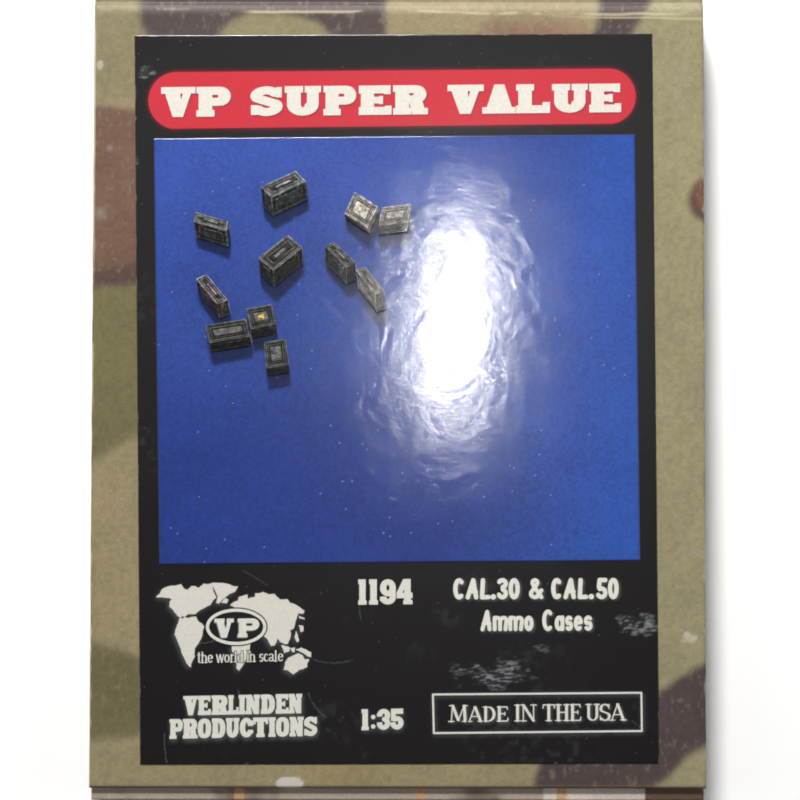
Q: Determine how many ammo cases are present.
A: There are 11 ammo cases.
